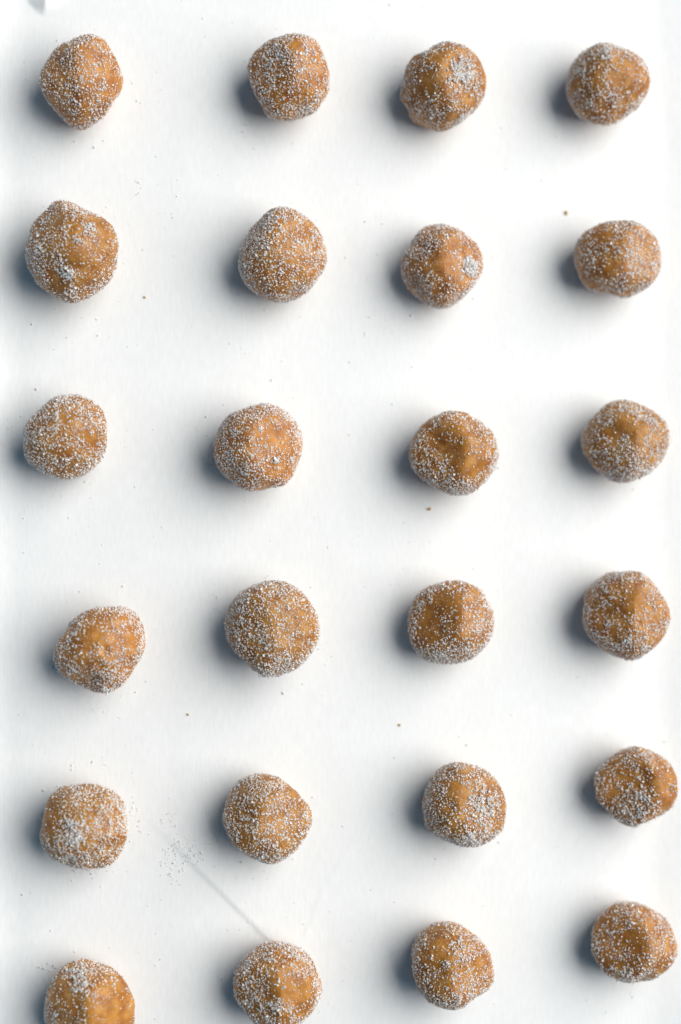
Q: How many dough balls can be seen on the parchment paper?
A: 24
